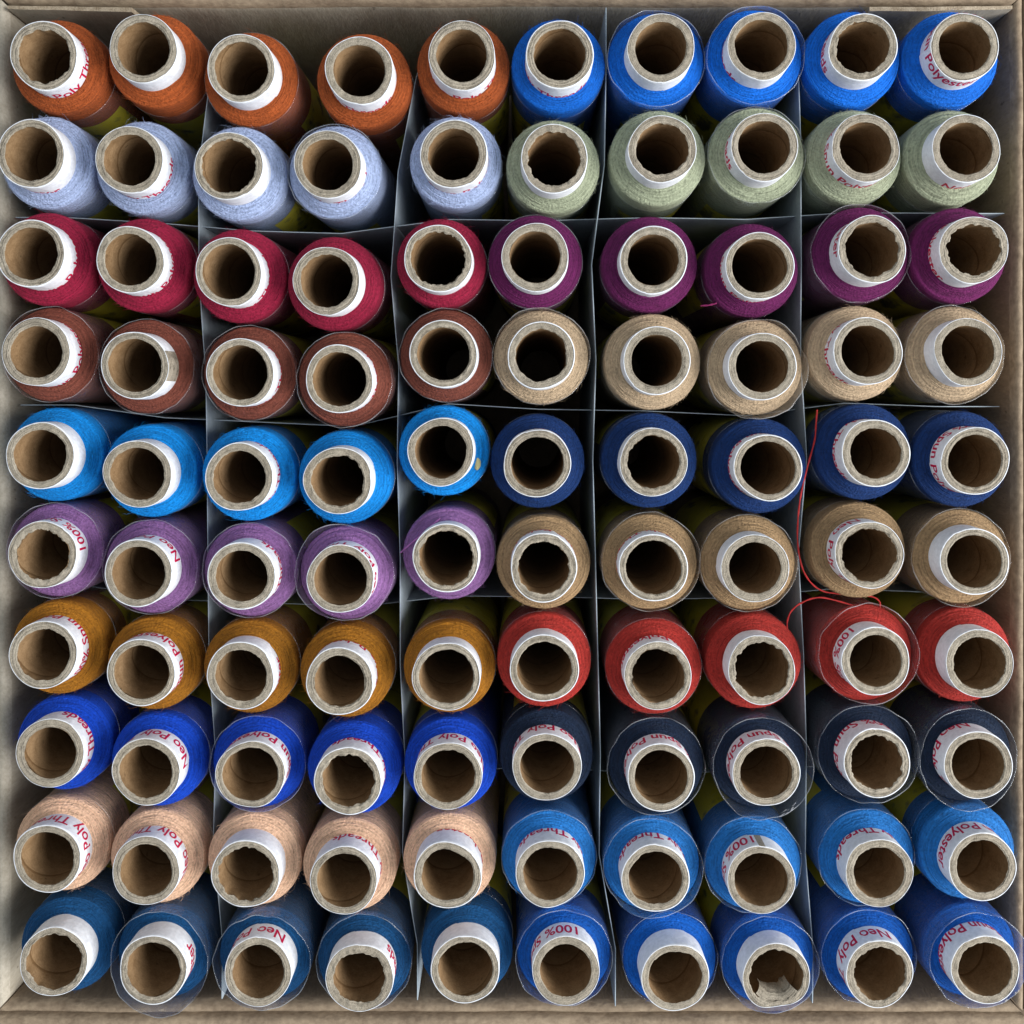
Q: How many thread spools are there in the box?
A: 100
